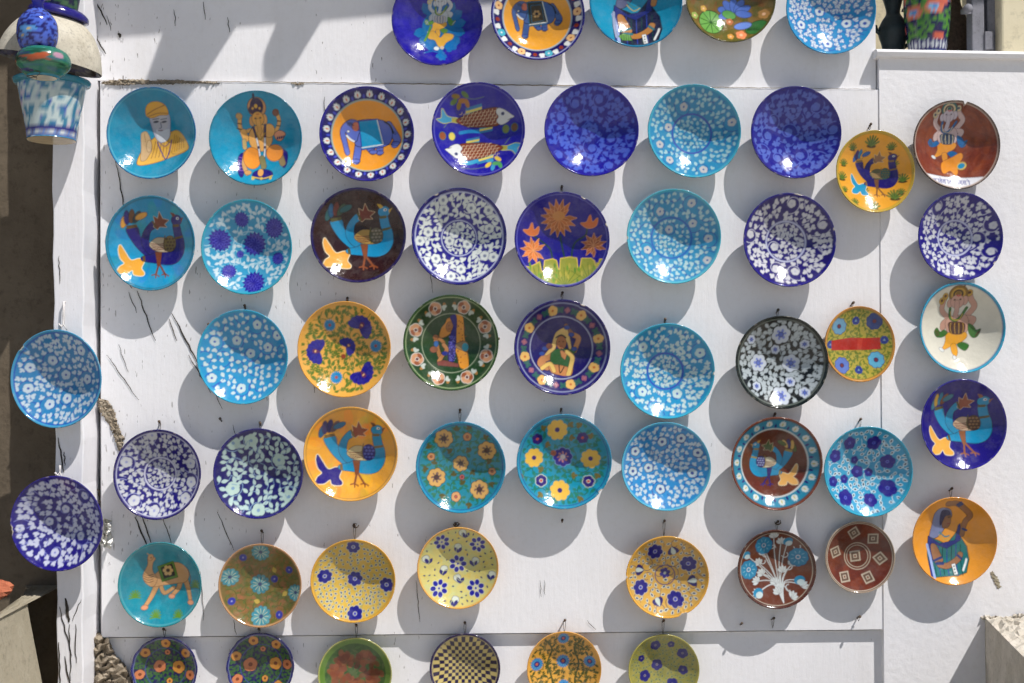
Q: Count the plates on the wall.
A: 55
